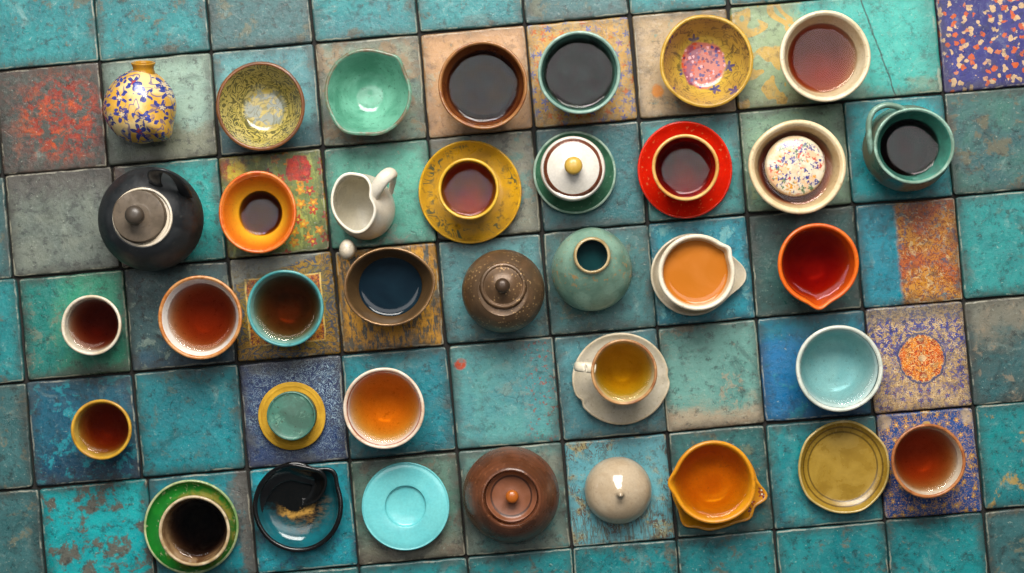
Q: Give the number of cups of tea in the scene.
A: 21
